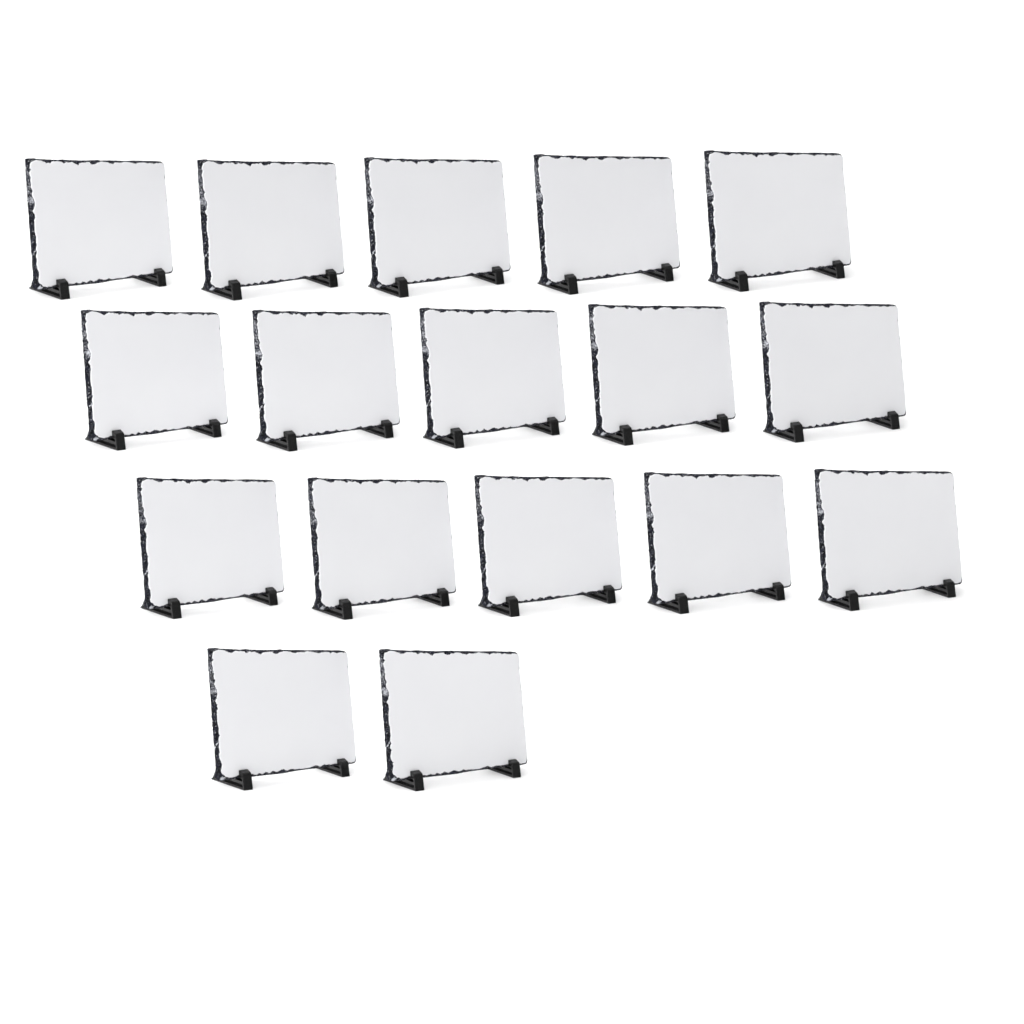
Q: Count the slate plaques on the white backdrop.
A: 17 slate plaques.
